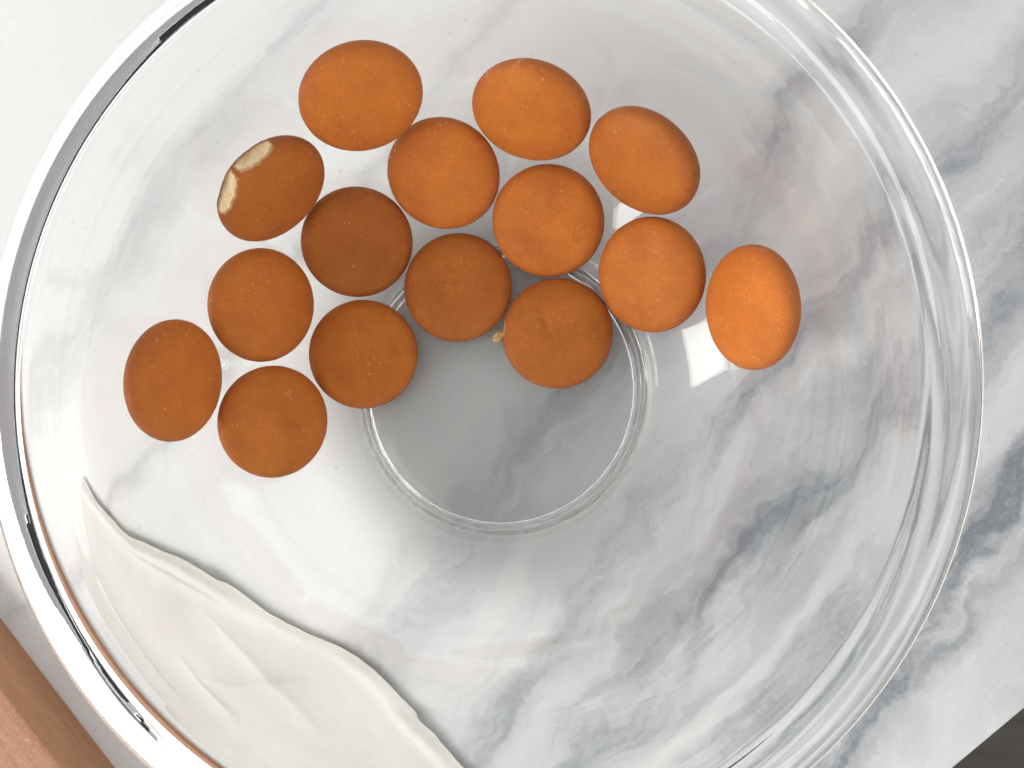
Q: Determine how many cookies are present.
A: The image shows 15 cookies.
